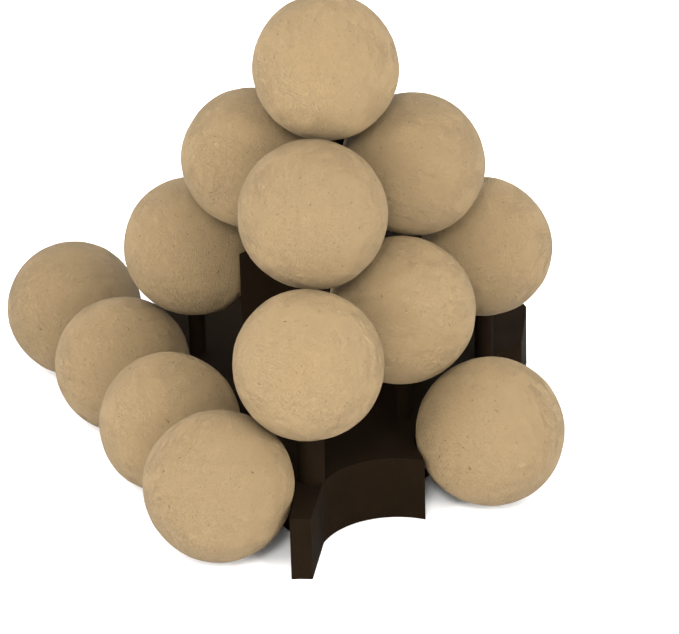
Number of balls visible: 13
